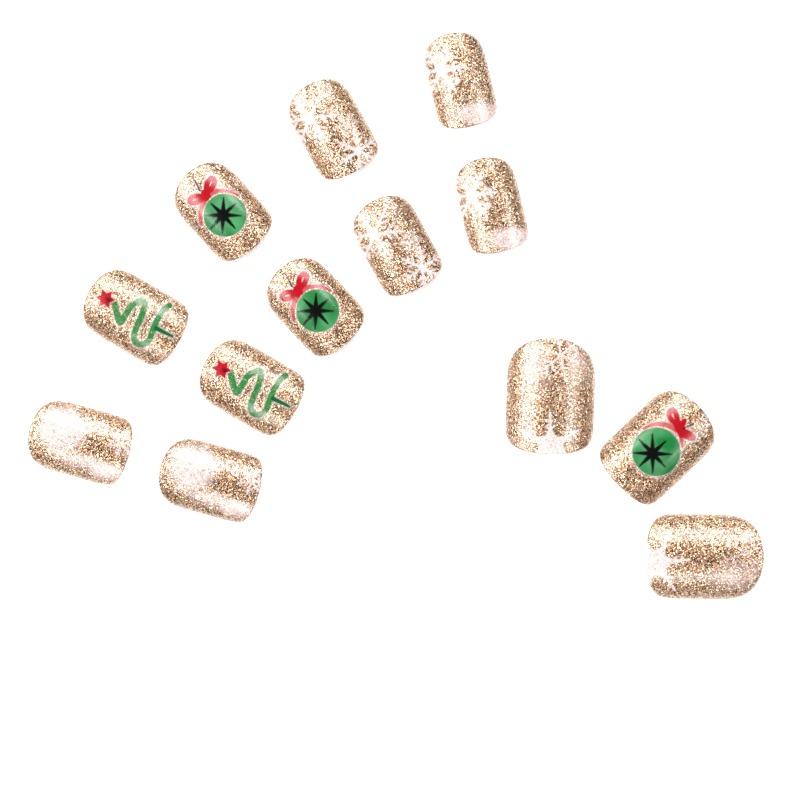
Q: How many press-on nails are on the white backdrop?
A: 13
